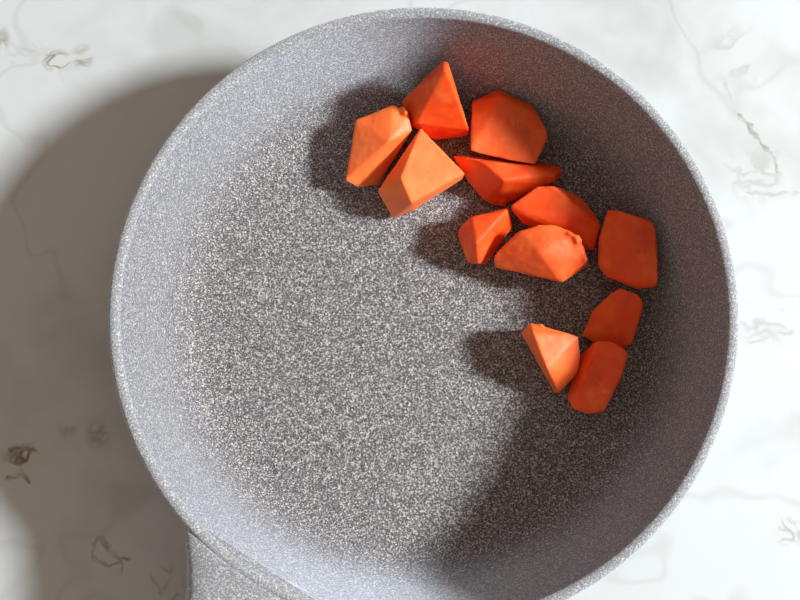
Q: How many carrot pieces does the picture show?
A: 12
